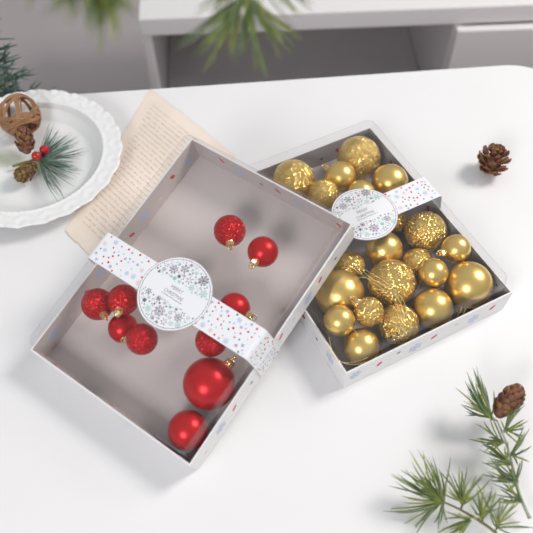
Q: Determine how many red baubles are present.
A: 10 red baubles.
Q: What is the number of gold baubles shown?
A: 21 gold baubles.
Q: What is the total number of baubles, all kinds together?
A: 31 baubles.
